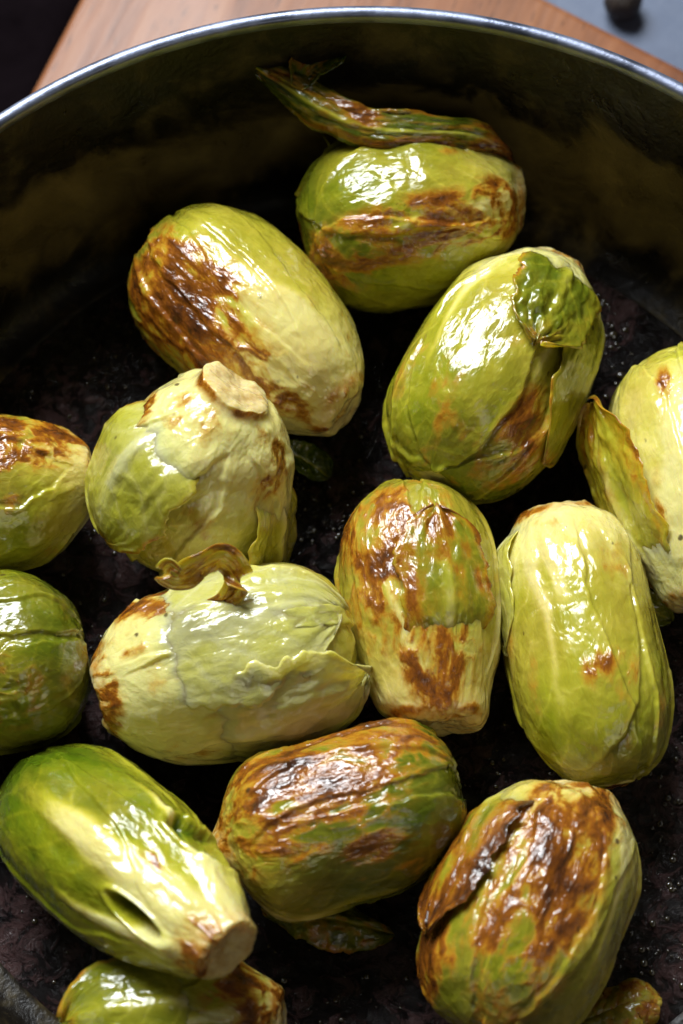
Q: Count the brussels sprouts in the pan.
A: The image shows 14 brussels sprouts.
